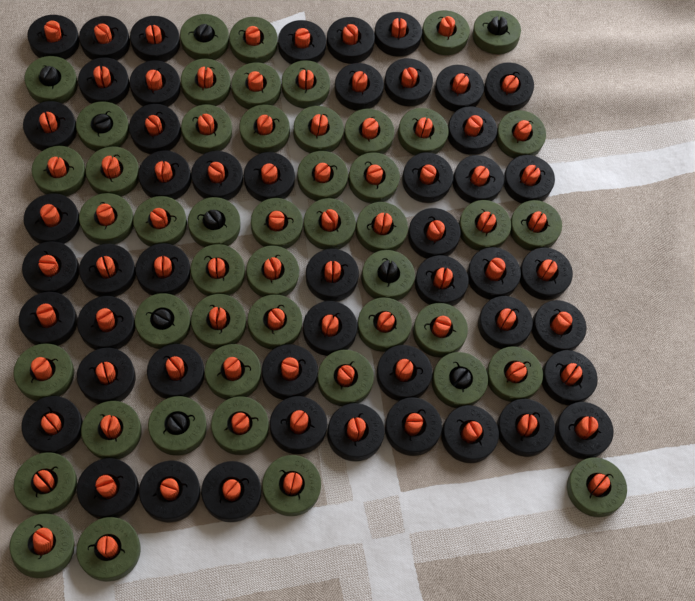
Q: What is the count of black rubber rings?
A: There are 50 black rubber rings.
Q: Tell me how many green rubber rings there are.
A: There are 48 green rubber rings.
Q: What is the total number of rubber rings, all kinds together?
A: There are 98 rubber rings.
